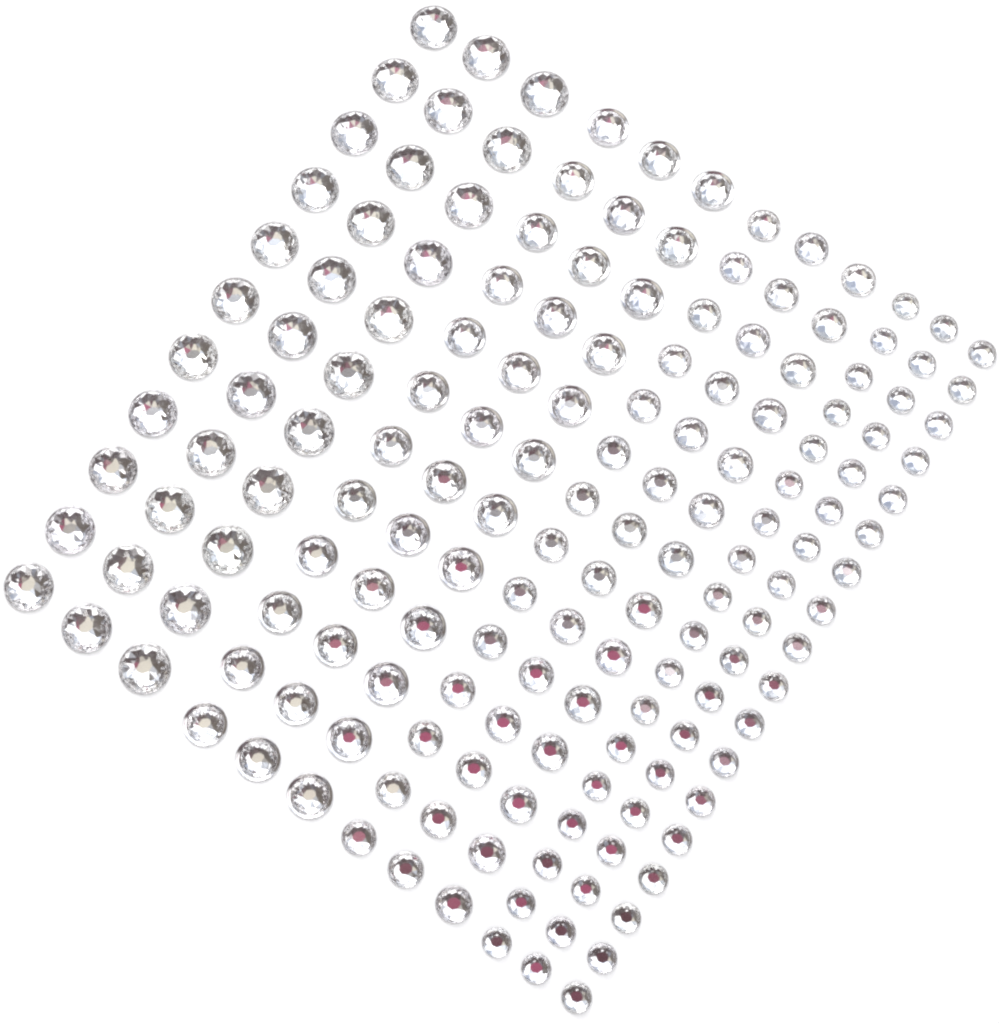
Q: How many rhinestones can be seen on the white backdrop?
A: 165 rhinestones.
